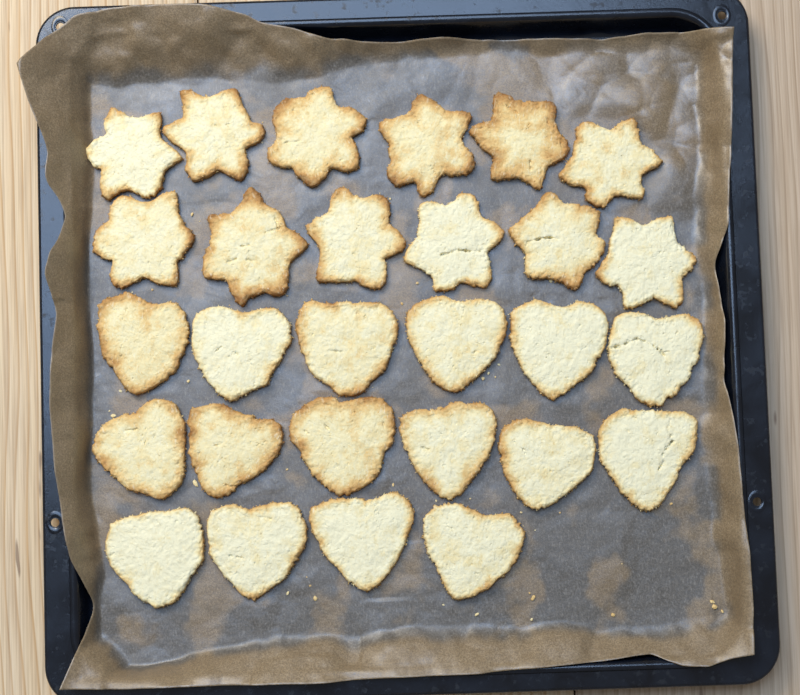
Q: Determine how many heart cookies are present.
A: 16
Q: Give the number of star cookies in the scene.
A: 12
